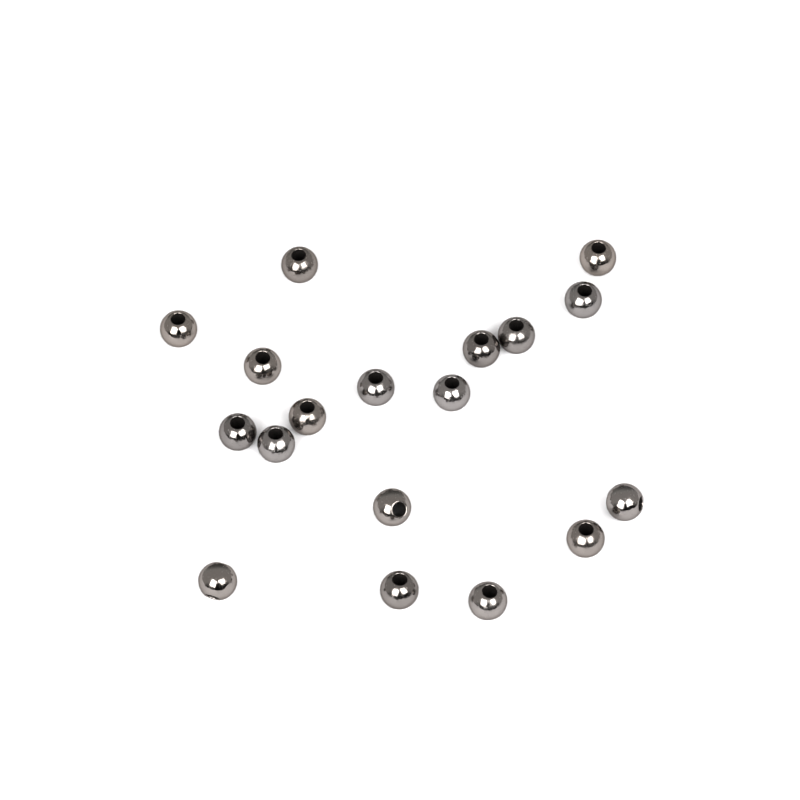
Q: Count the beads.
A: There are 18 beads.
